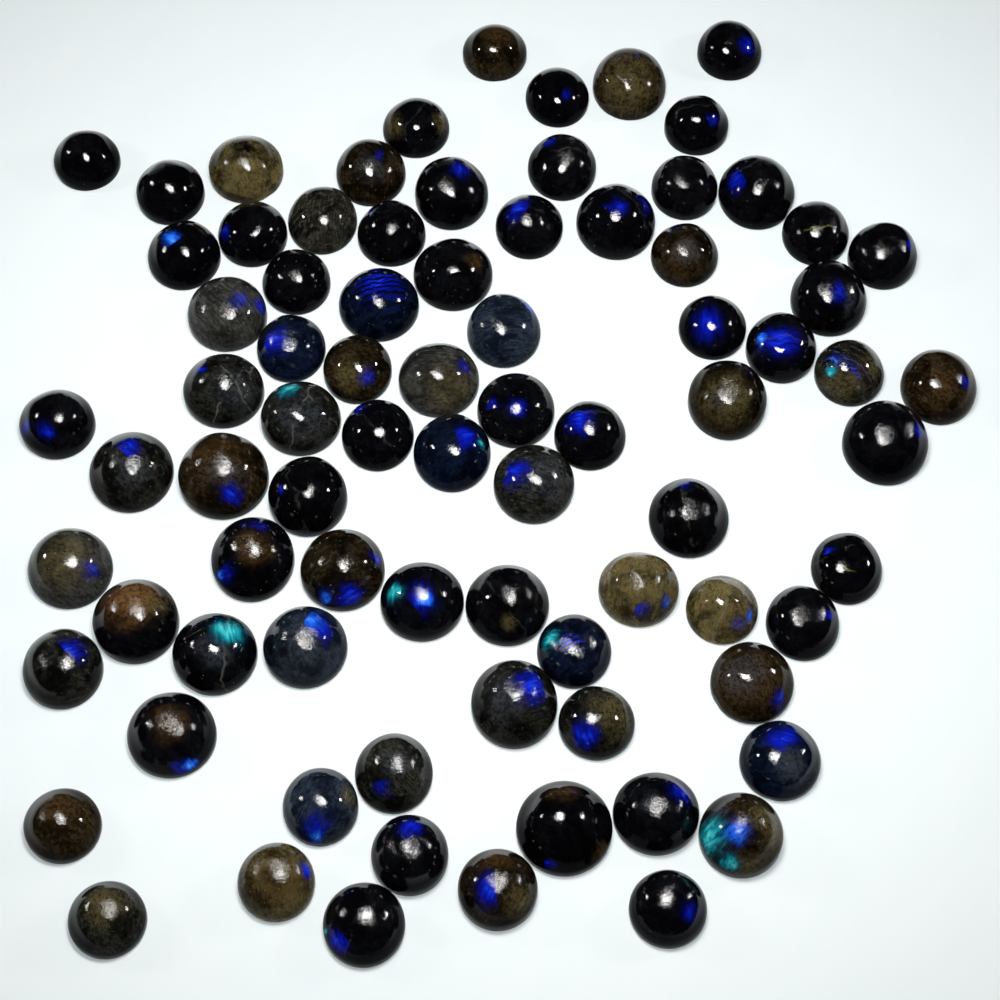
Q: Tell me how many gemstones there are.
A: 81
